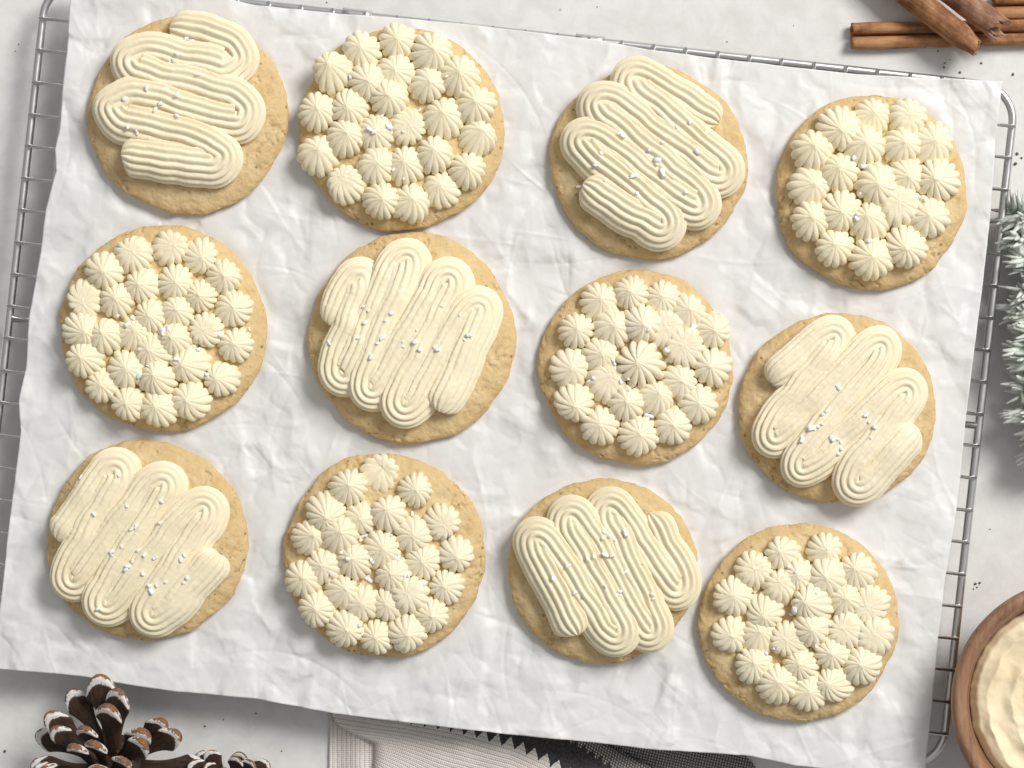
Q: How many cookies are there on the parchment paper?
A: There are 12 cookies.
